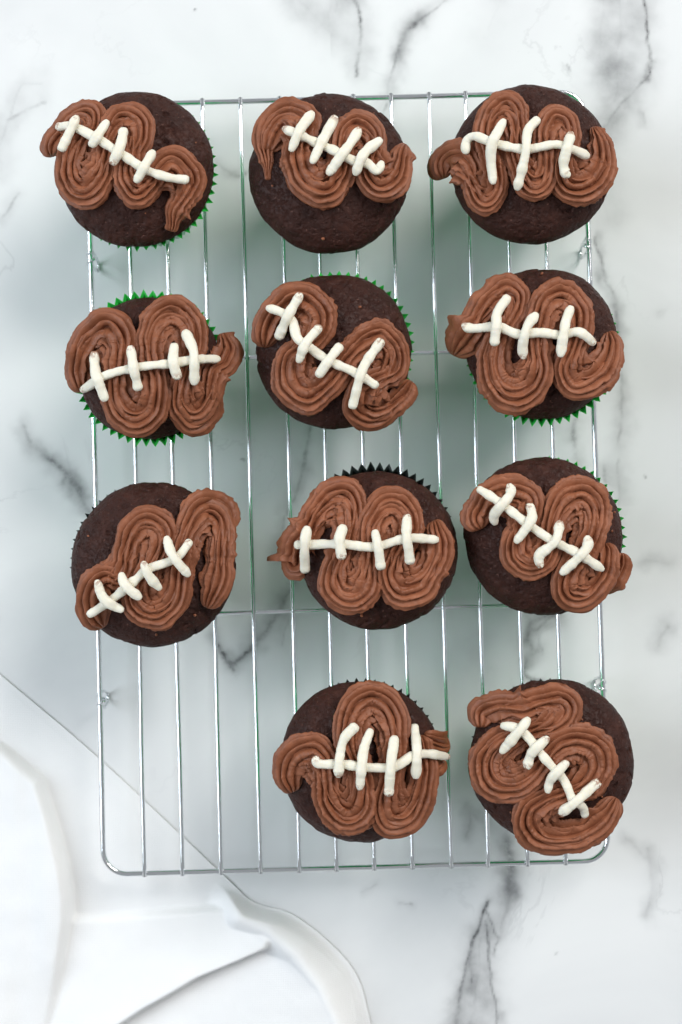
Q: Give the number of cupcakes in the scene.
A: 11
